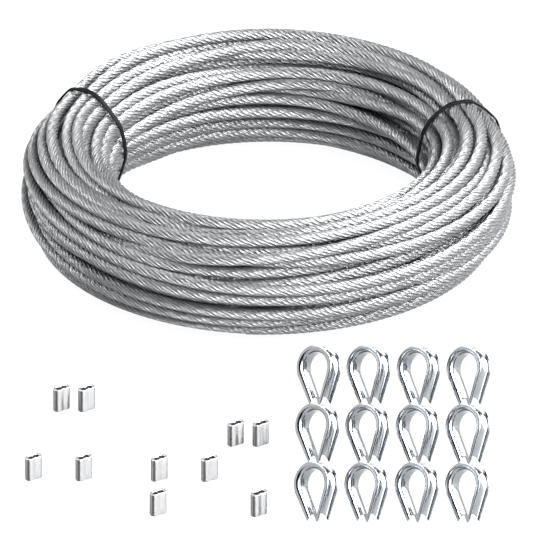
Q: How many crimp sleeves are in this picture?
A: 10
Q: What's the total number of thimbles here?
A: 12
